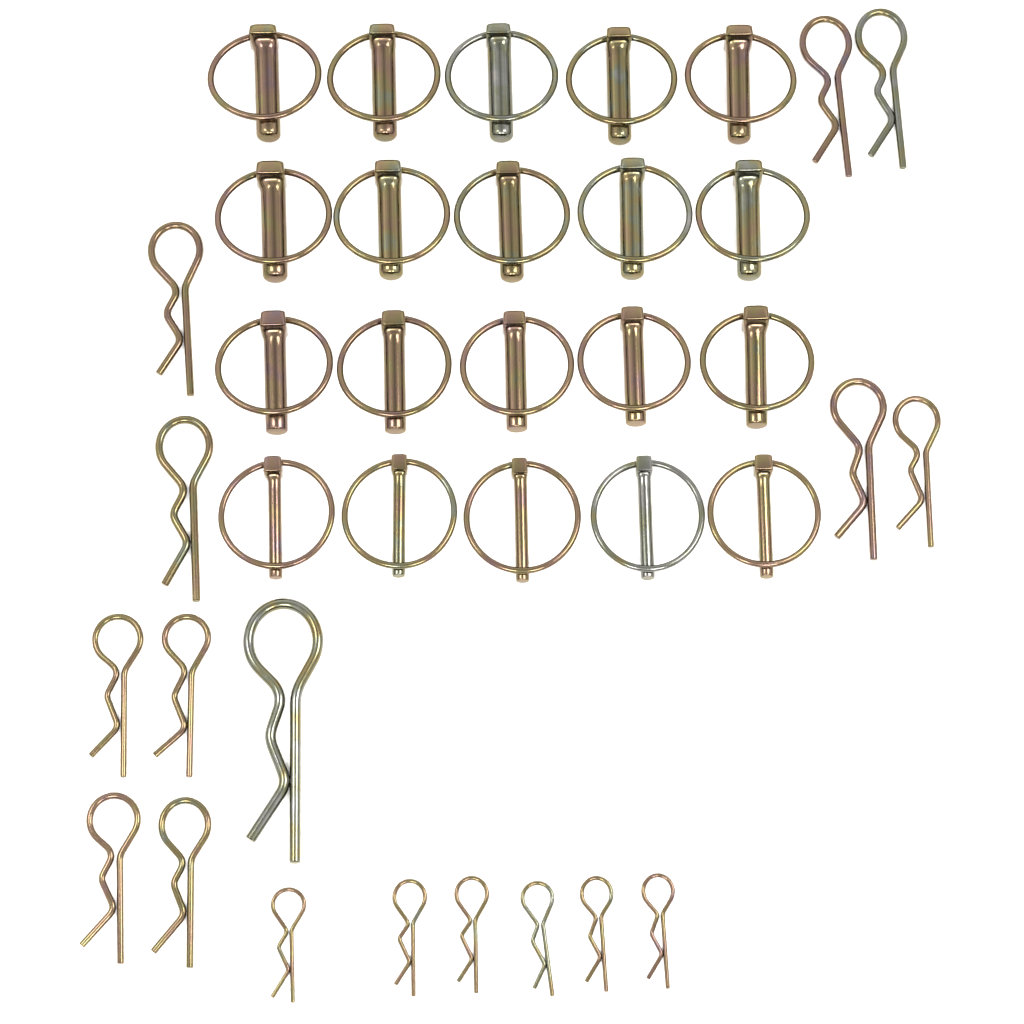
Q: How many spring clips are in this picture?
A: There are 17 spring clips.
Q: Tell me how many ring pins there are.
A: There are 20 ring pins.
